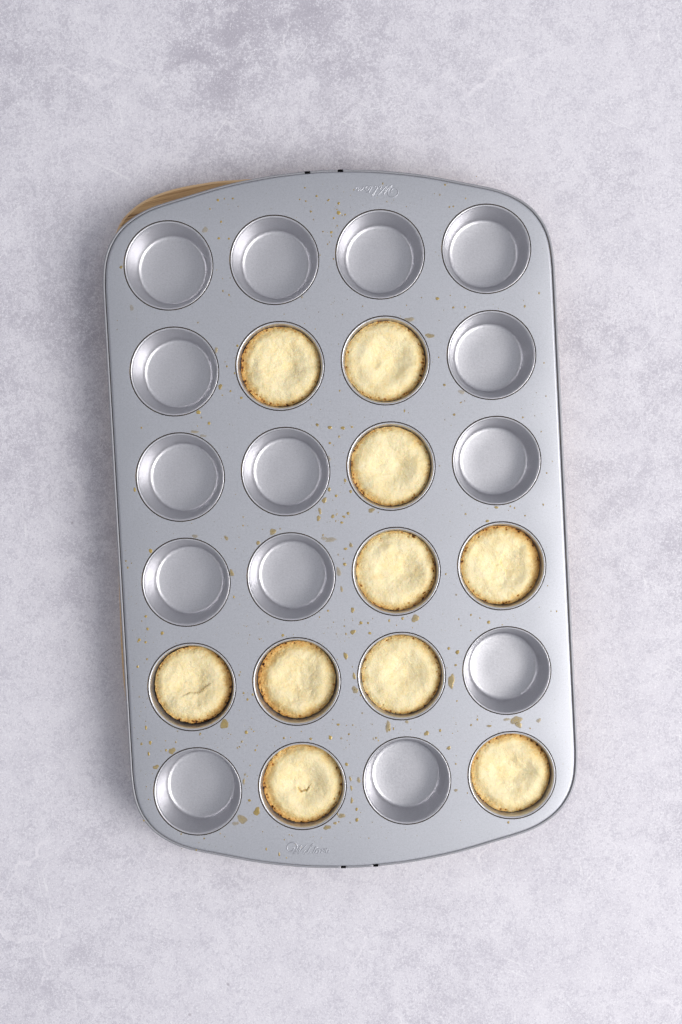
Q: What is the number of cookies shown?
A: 10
